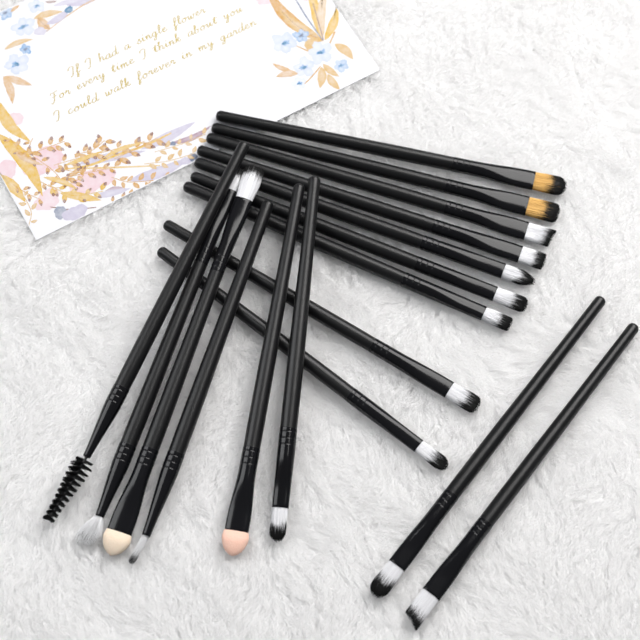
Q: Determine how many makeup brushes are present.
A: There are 17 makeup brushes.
